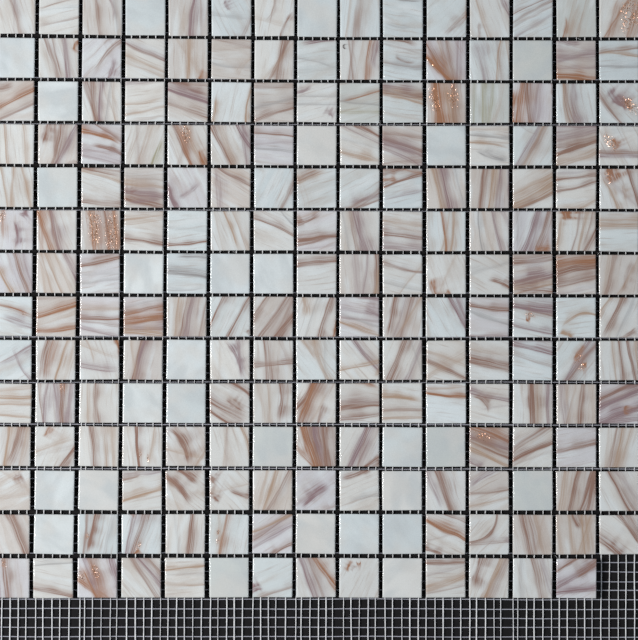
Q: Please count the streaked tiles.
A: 182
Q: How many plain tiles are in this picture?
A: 27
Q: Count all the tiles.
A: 209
